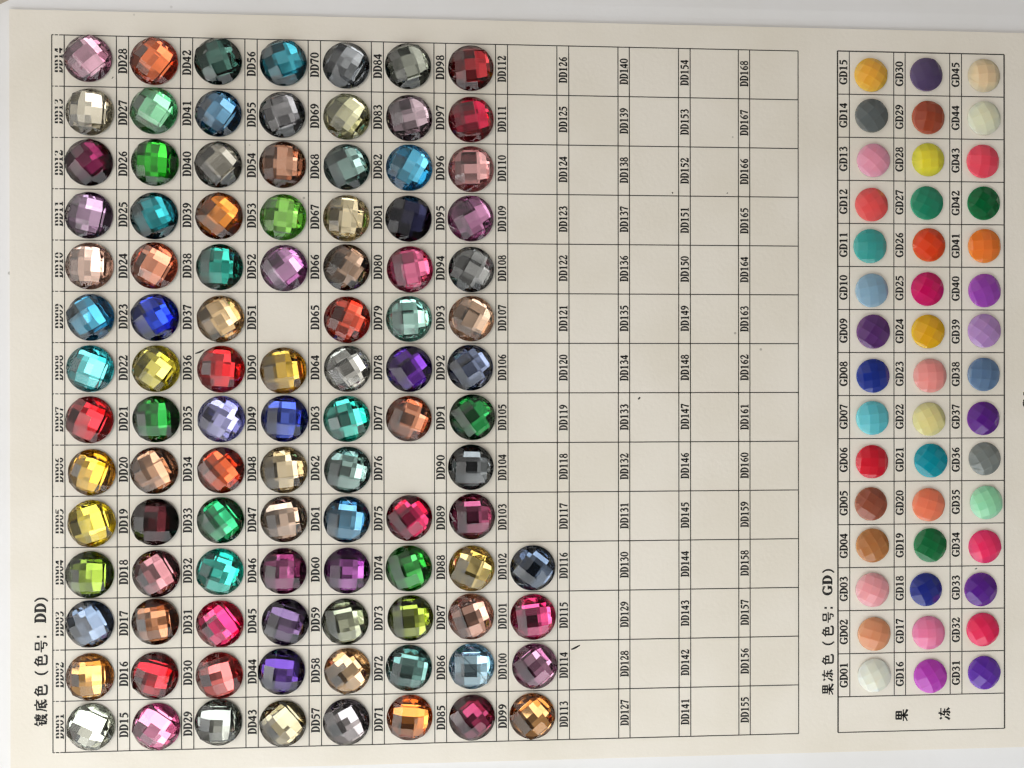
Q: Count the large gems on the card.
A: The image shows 100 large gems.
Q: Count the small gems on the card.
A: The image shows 45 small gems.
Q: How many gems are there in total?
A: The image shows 145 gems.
